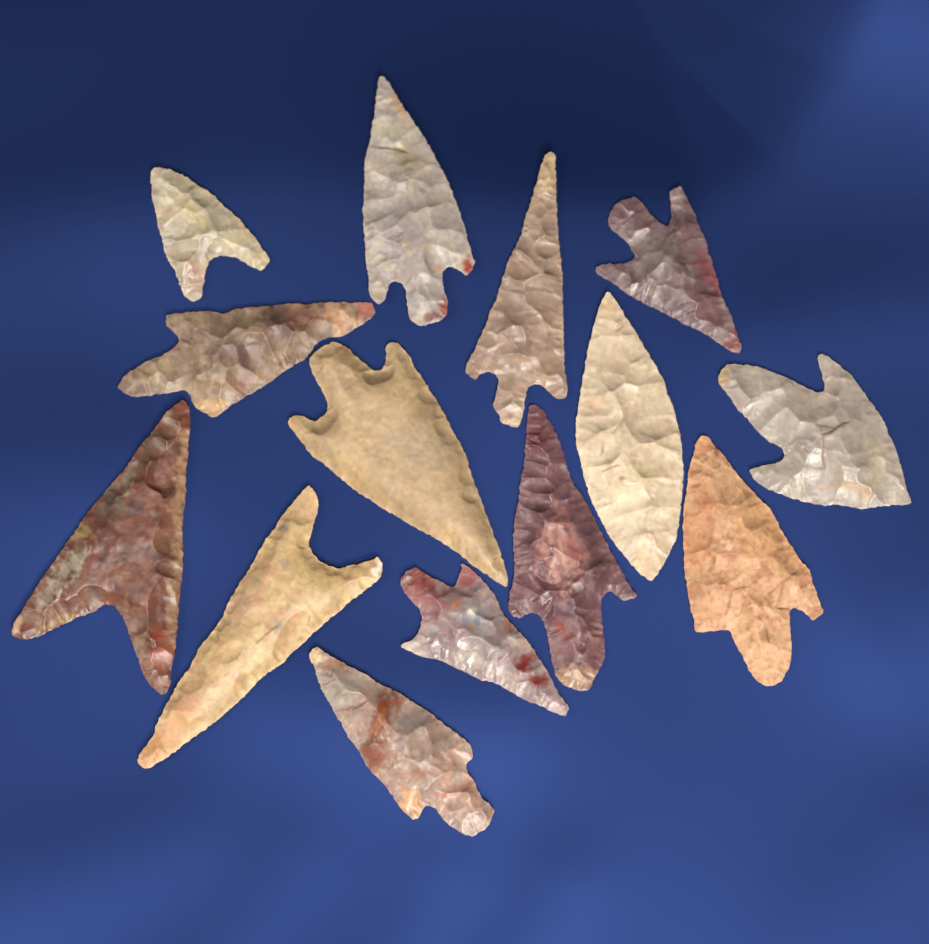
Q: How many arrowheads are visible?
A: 14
